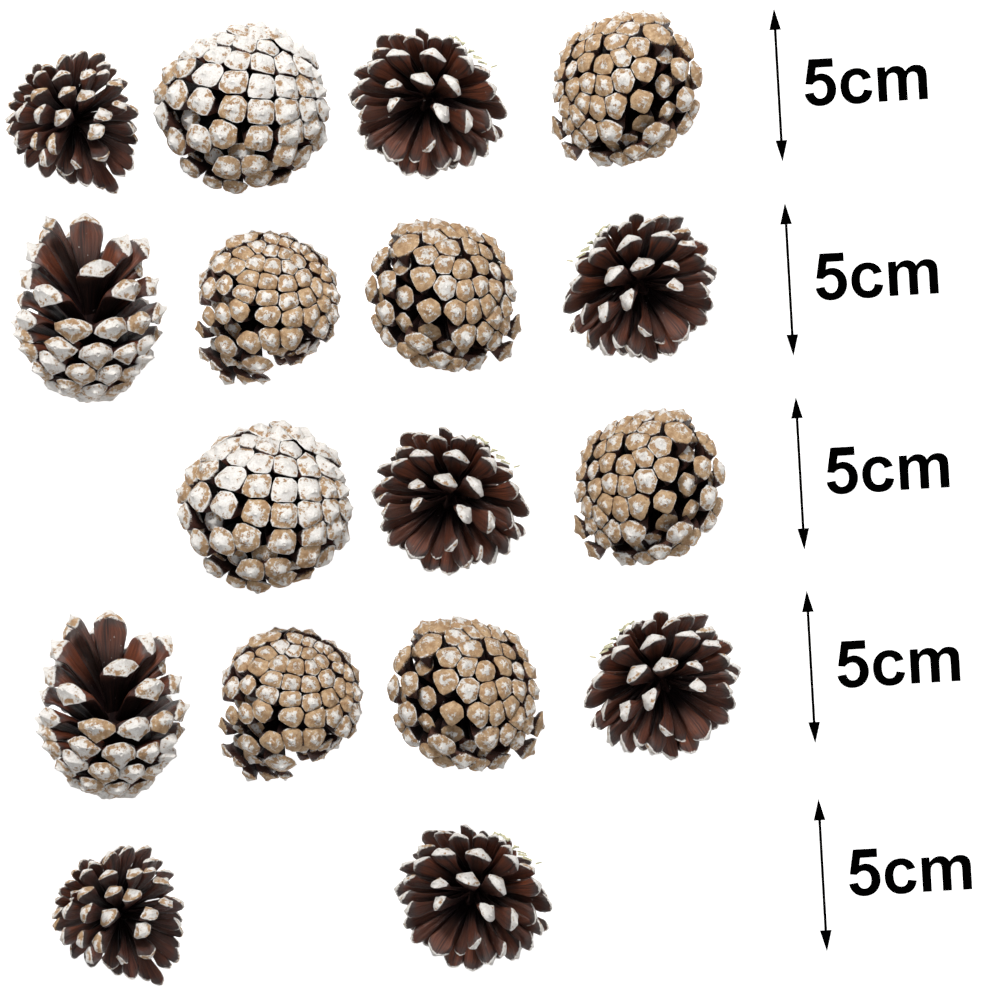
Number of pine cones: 17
